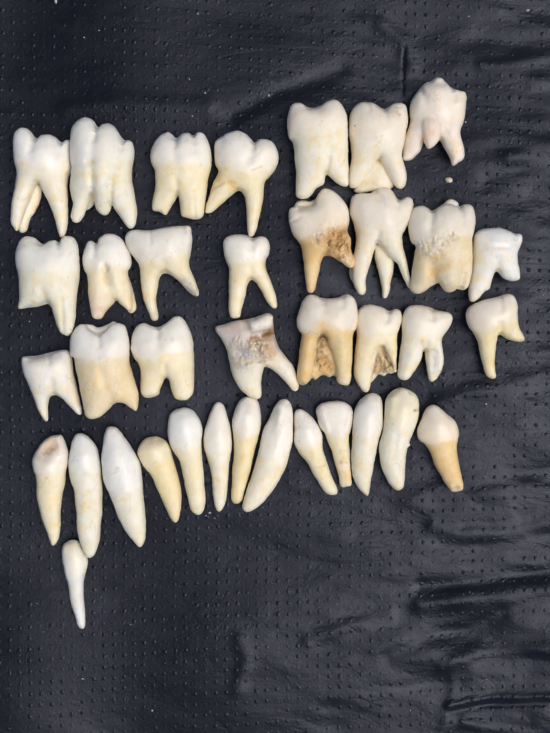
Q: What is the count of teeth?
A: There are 37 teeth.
